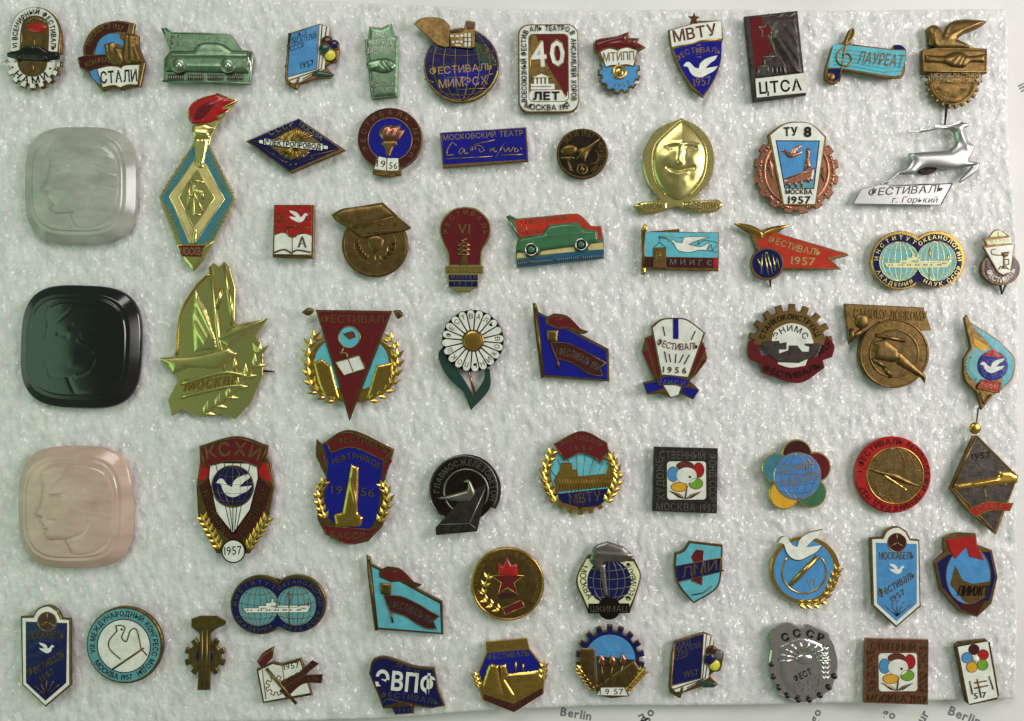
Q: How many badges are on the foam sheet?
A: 63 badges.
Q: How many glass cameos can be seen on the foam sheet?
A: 3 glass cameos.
